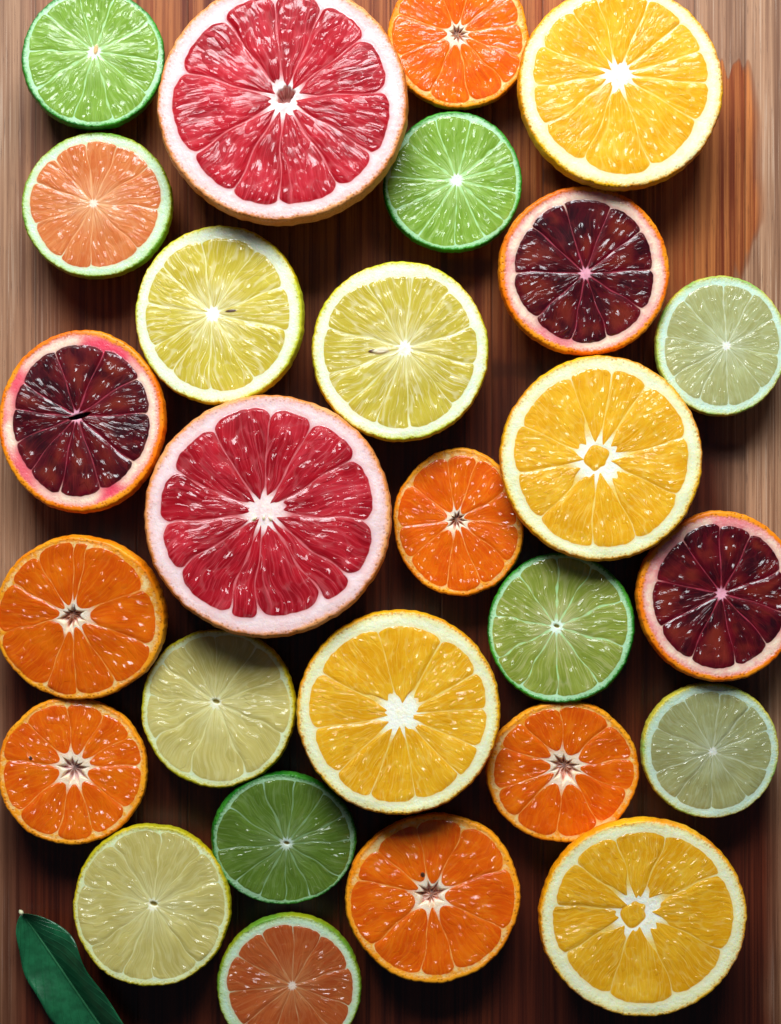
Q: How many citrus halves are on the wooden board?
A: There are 27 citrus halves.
